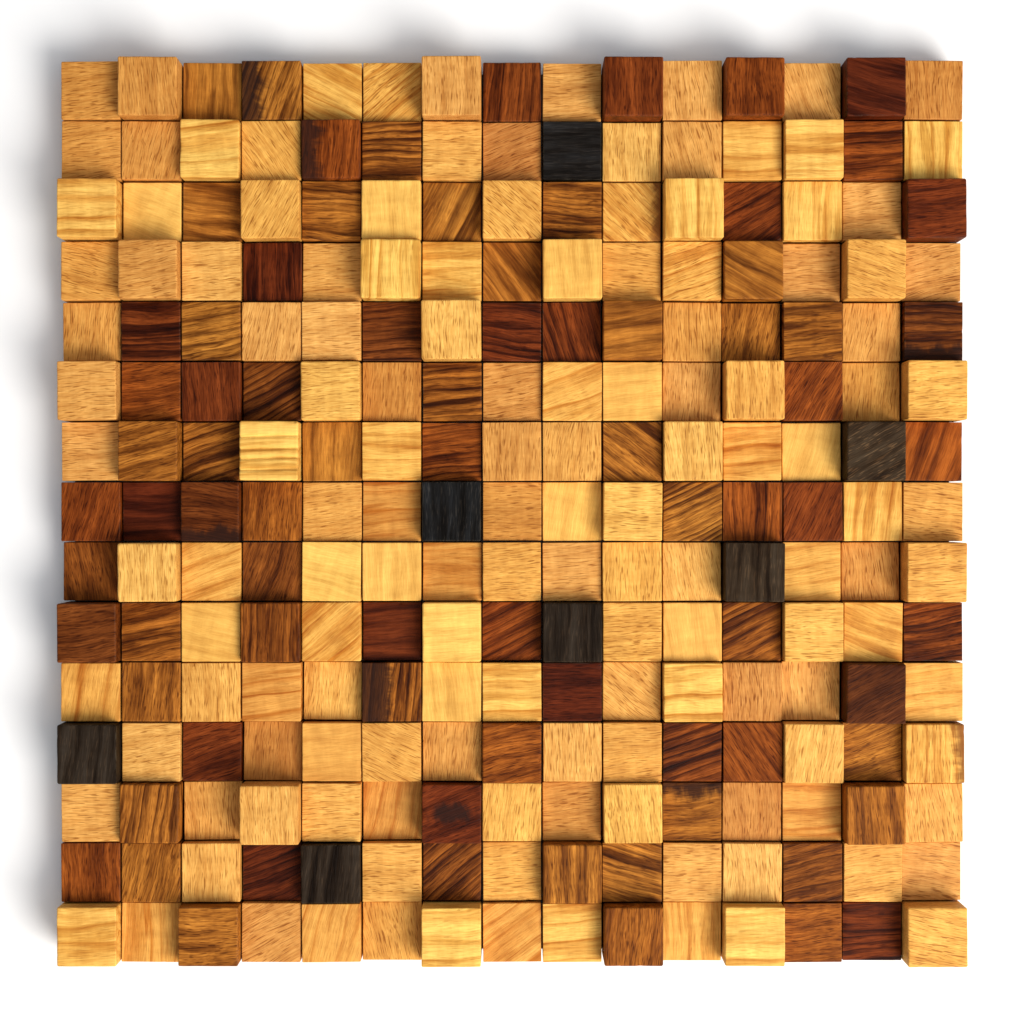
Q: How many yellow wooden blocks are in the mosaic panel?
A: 140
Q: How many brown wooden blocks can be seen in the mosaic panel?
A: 78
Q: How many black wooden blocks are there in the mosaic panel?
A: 7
